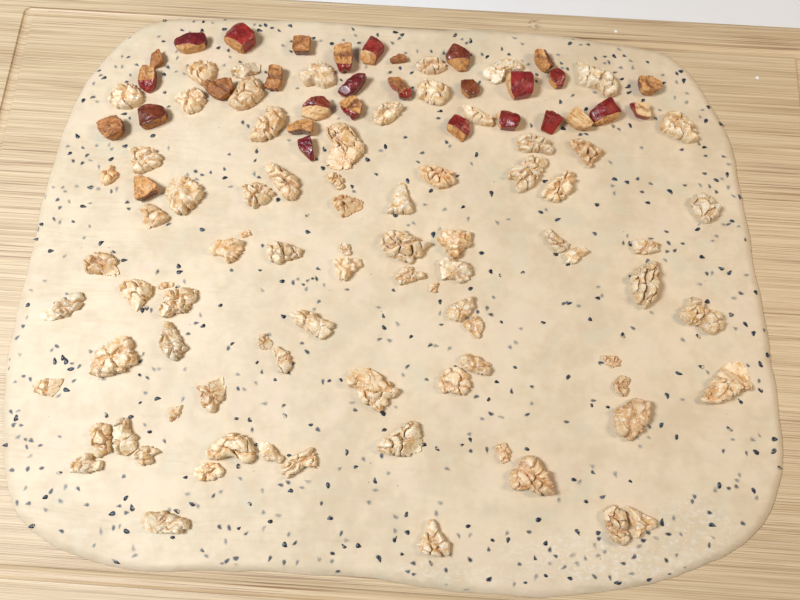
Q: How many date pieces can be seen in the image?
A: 31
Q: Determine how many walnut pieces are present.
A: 82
